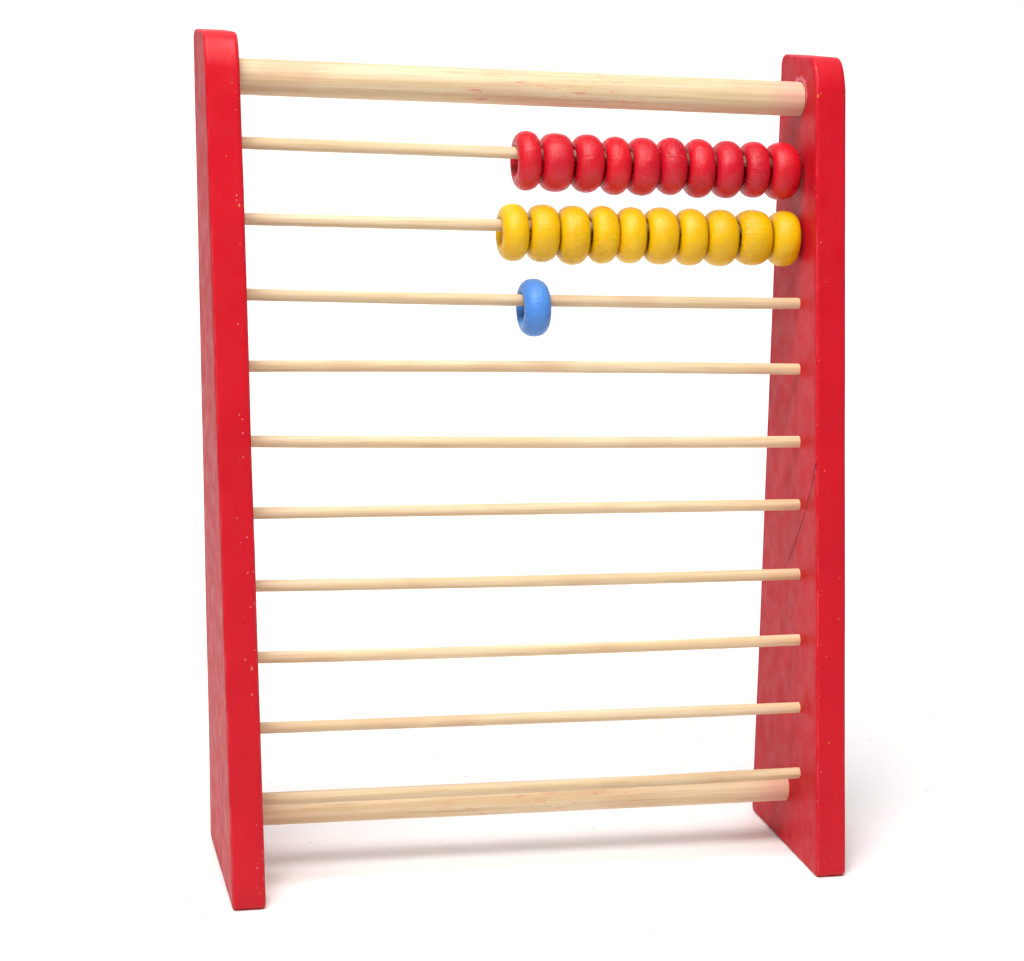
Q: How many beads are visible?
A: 21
